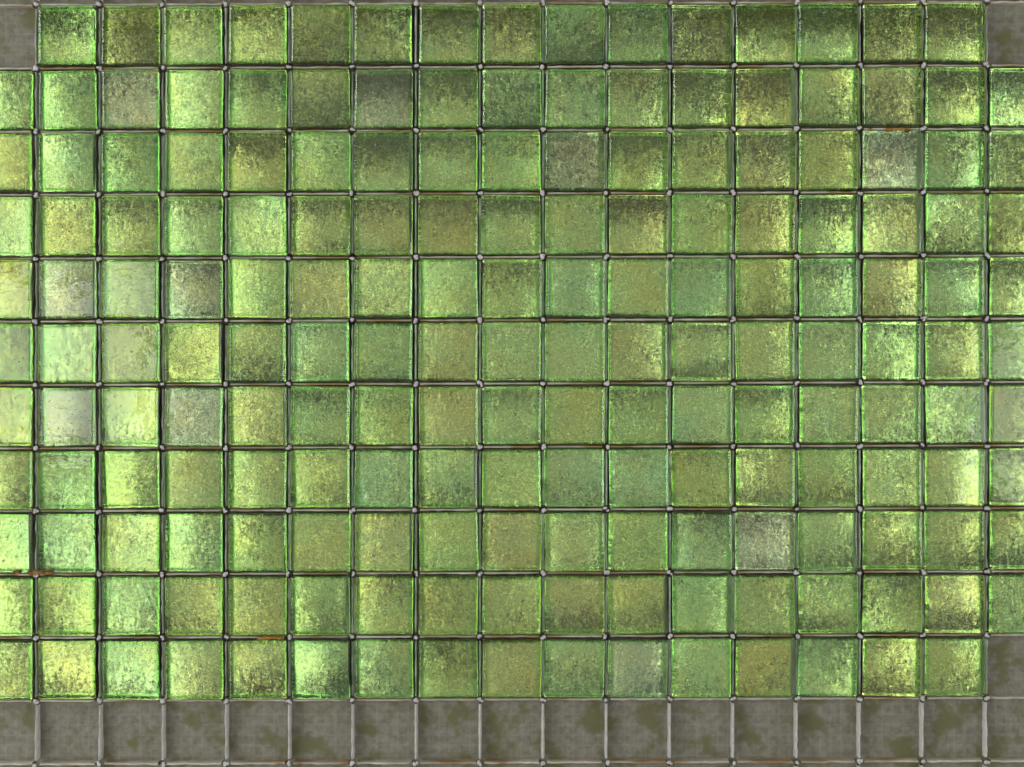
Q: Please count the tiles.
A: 184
